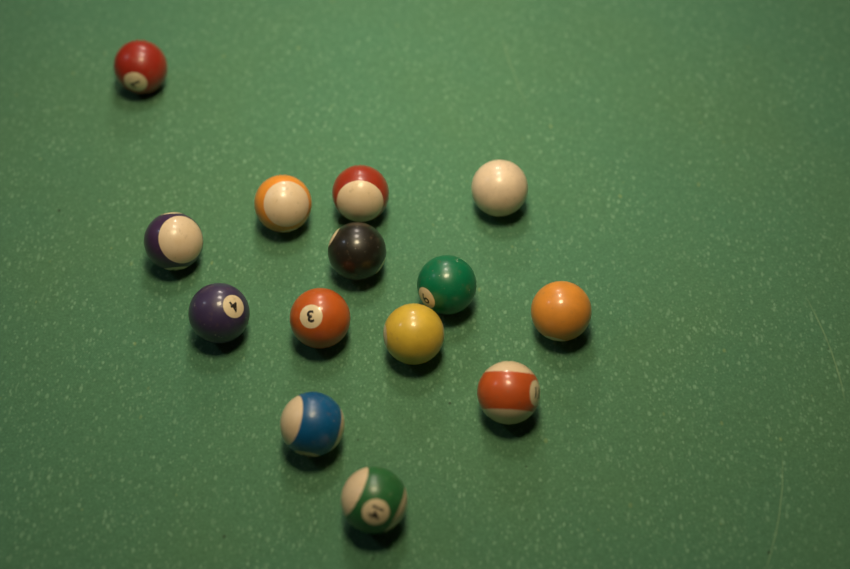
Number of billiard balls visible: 14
